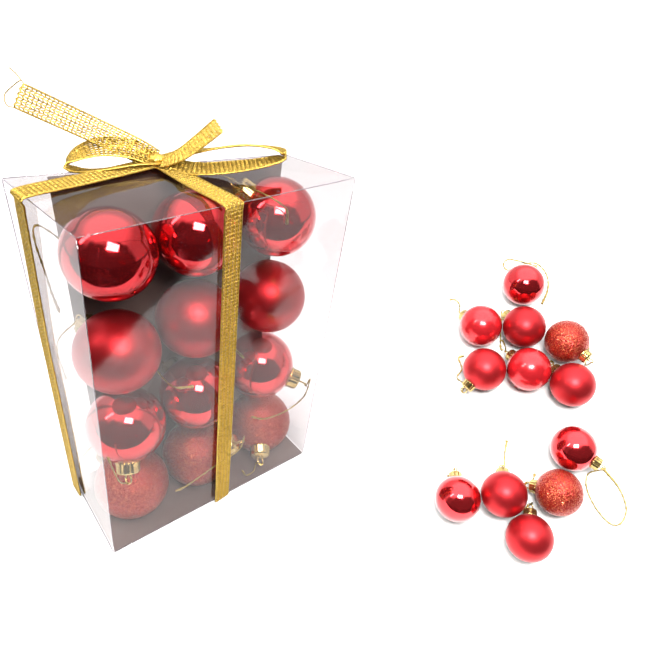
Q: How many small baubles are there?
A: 12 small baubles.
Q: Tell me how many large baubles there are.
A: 12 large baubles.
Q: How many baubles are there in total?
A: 24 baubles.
